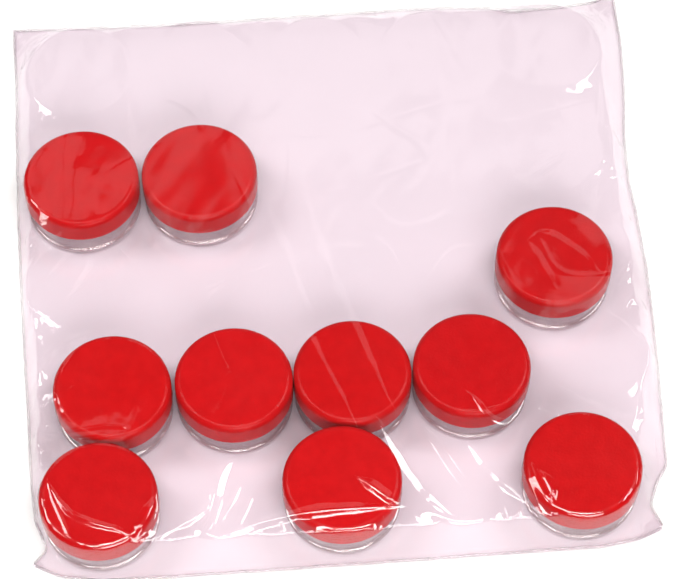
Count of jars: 10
